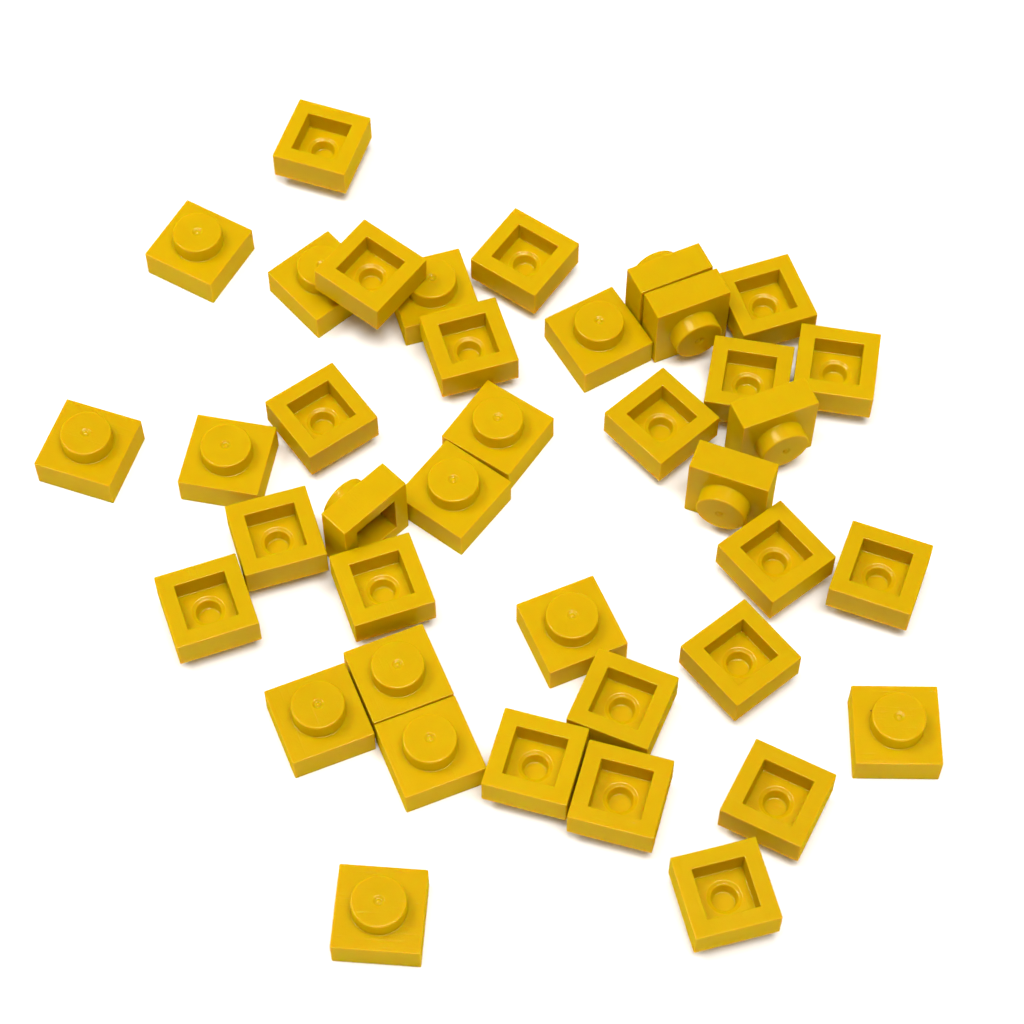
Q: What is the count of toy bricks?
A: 39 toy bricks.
